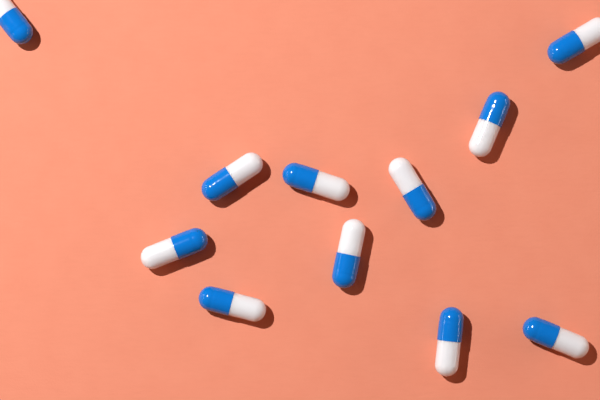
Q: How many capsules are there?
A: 11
